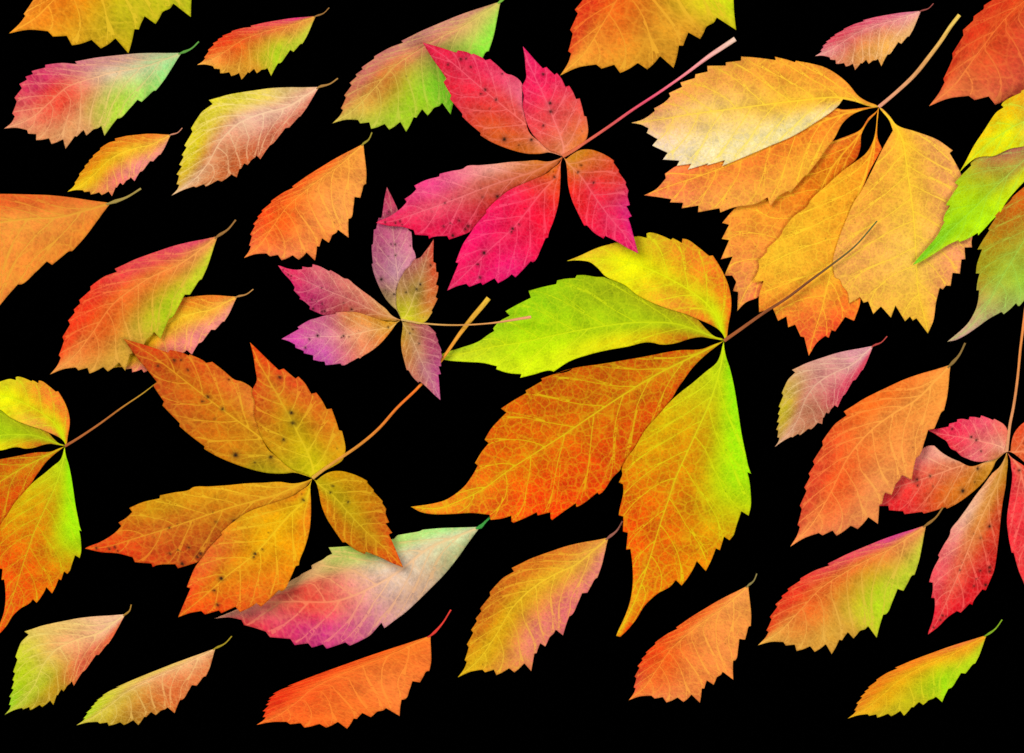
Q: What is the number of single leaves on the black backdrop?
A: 23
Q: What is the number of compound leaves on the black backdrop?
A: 8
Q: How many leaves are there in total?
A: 31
